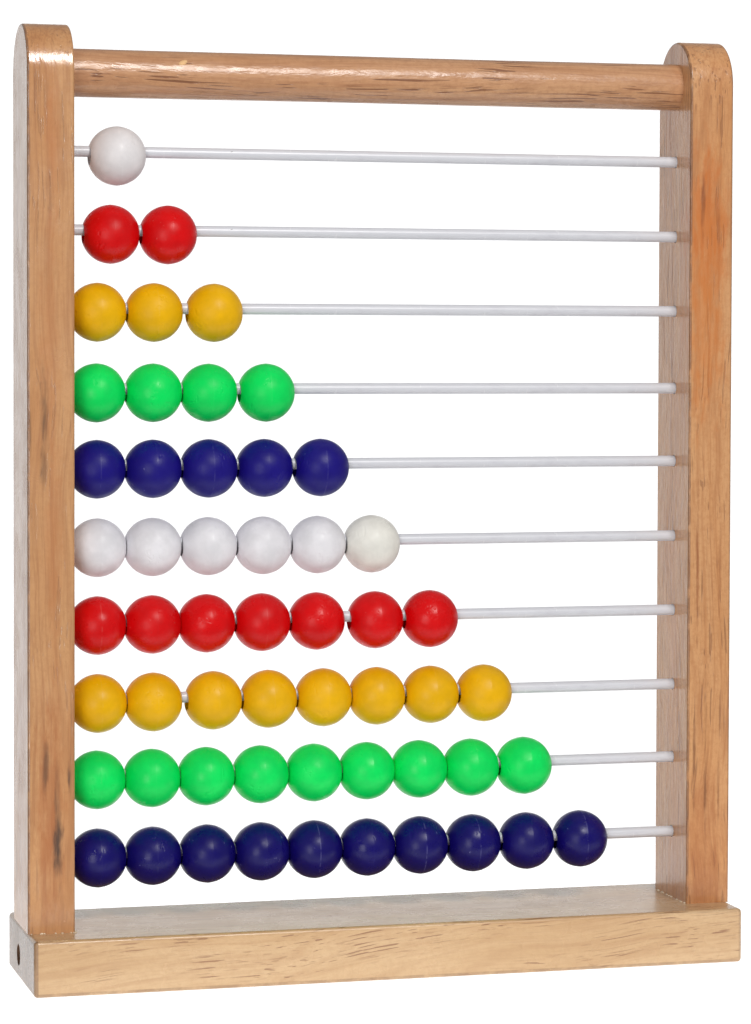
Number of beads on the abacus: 55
